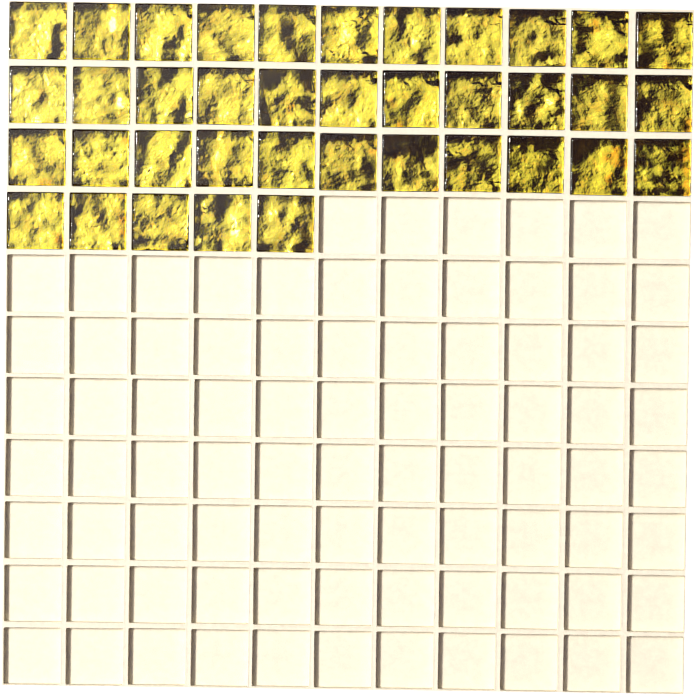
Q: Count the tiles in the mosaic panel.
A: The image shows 38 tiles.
